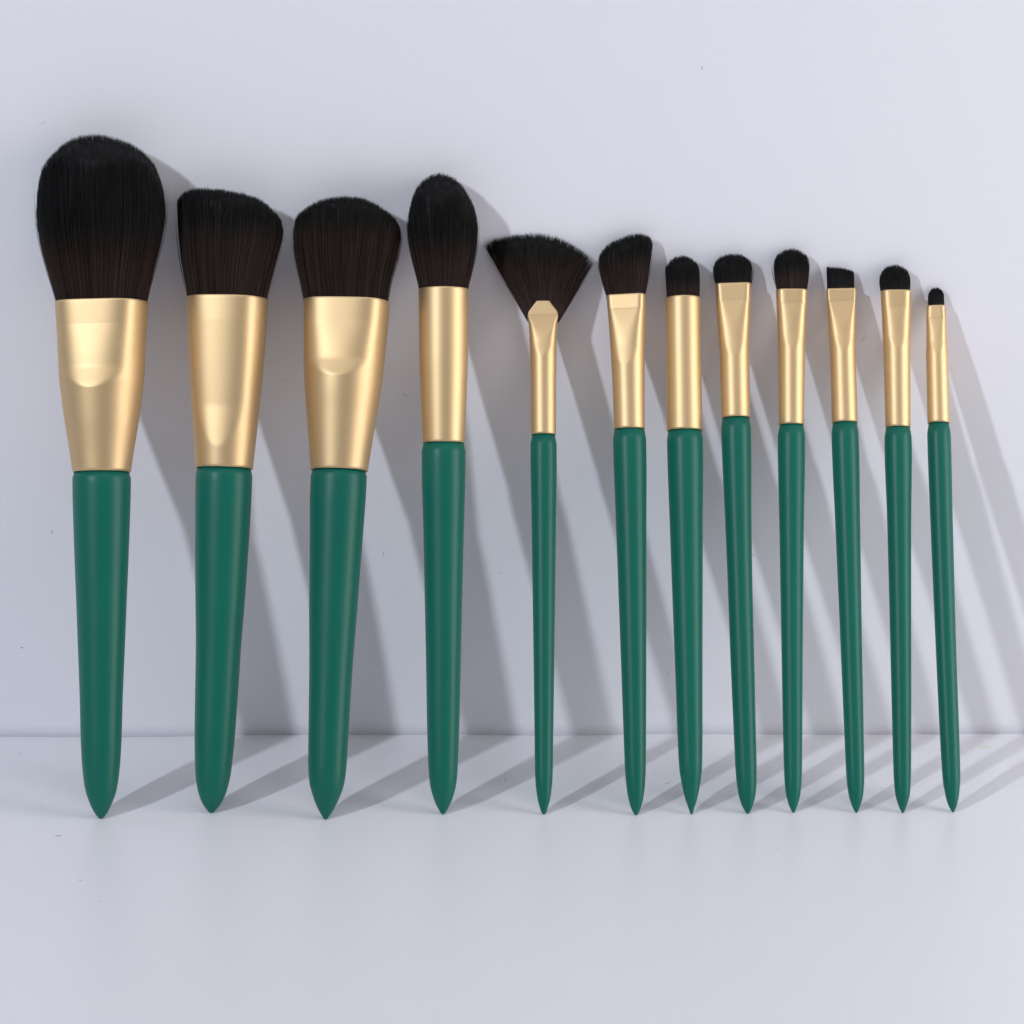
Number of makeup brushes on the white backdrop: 12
